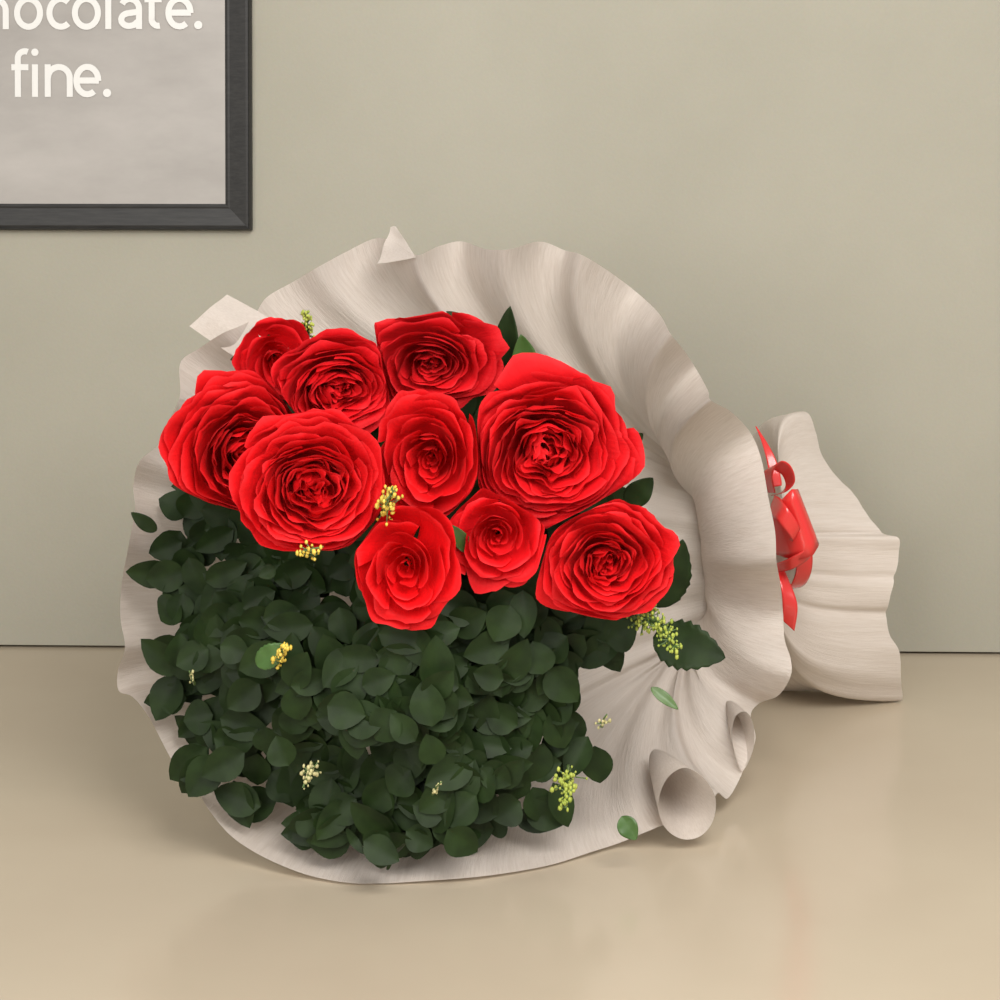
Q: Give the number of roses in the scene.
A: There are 10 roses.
